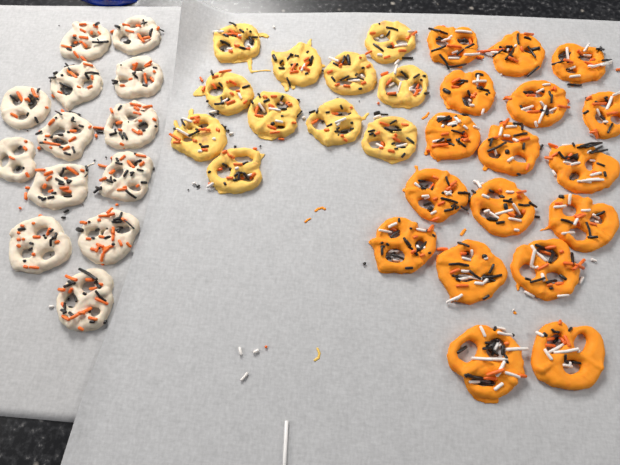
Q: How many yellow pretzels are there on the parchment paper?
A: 11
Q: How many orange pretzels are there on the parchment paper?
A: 17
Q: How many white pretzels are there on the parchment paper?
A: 13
